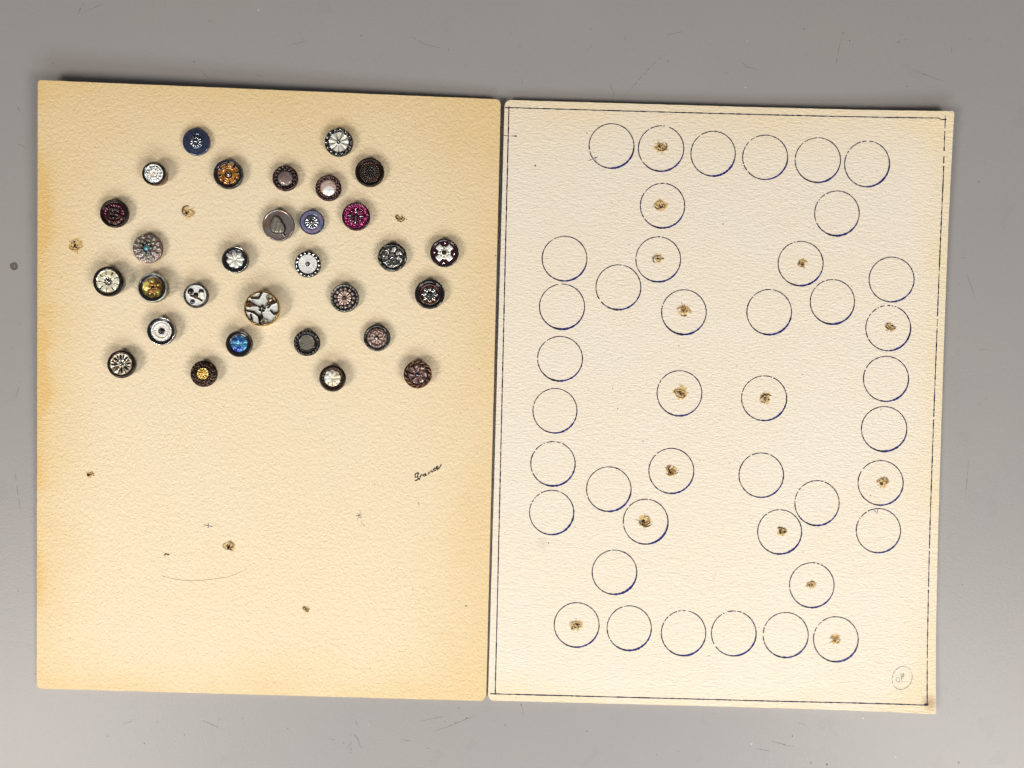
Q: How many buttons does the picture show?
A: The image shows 30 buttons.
